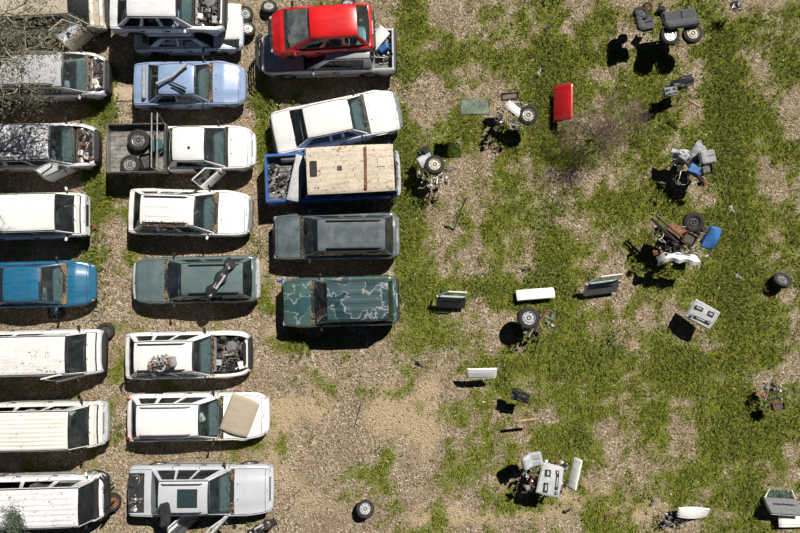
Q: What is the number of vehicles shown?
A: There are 23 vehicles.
